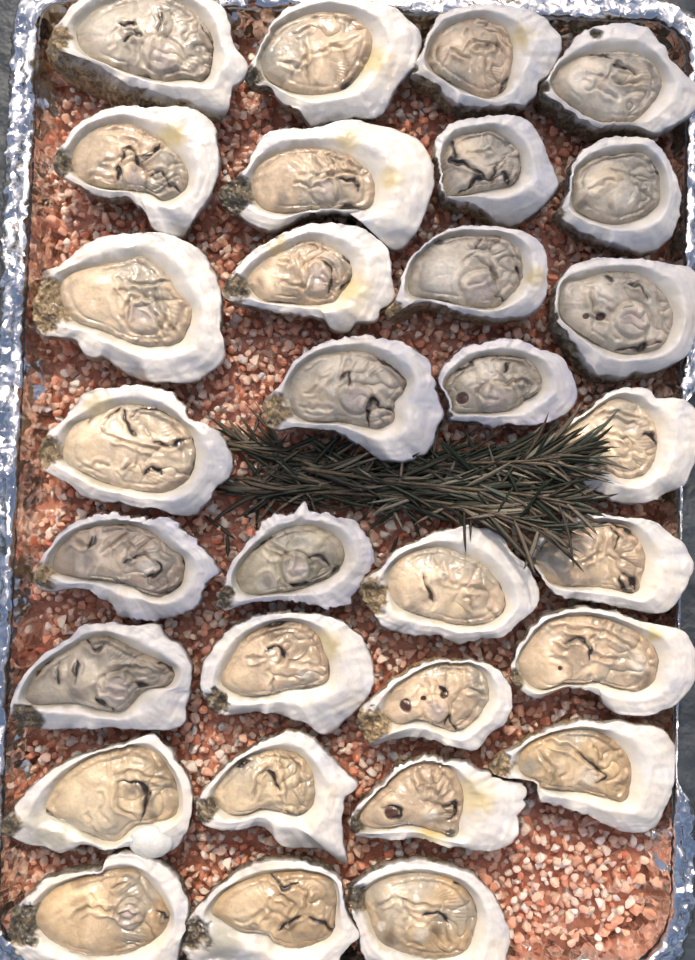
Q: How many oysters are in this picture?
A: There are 31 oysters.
